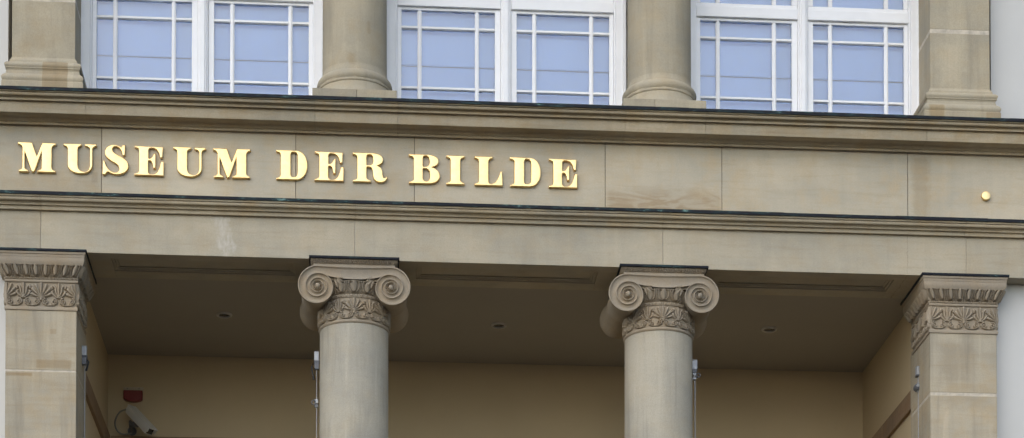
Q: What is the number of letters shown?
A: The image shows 14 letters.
